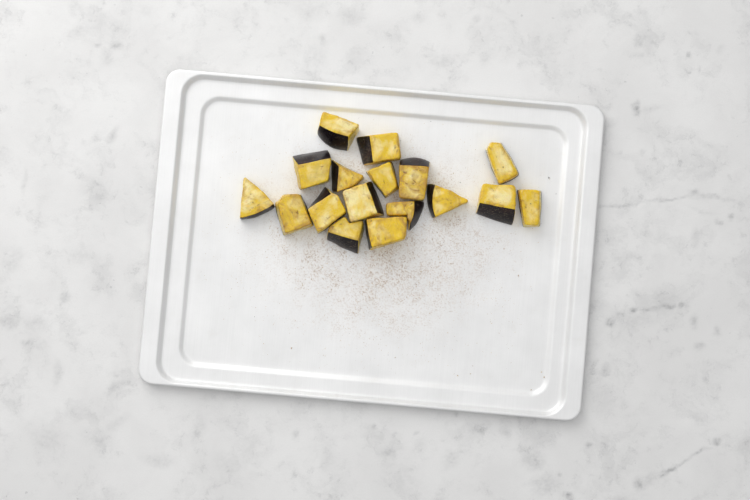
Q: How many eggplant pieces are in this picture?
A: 17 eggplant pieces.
